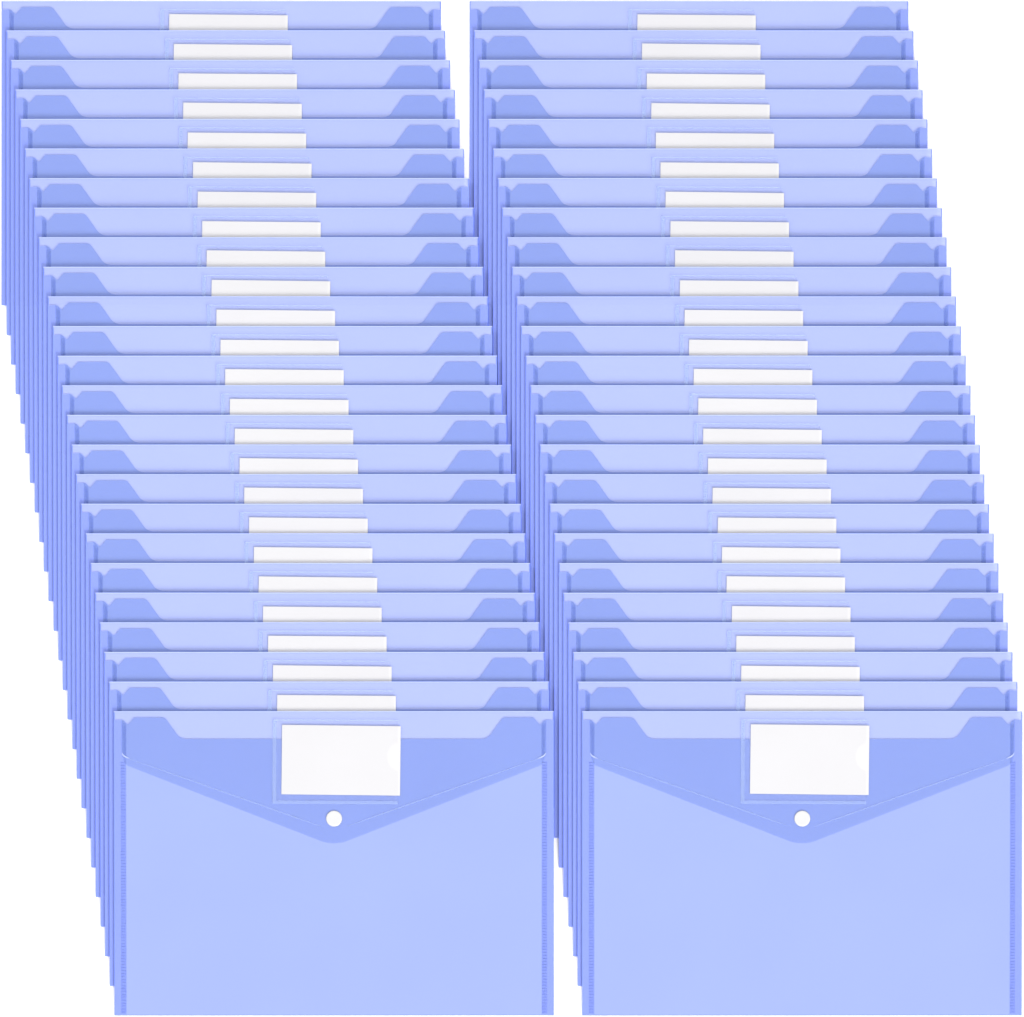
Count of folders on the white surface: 50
